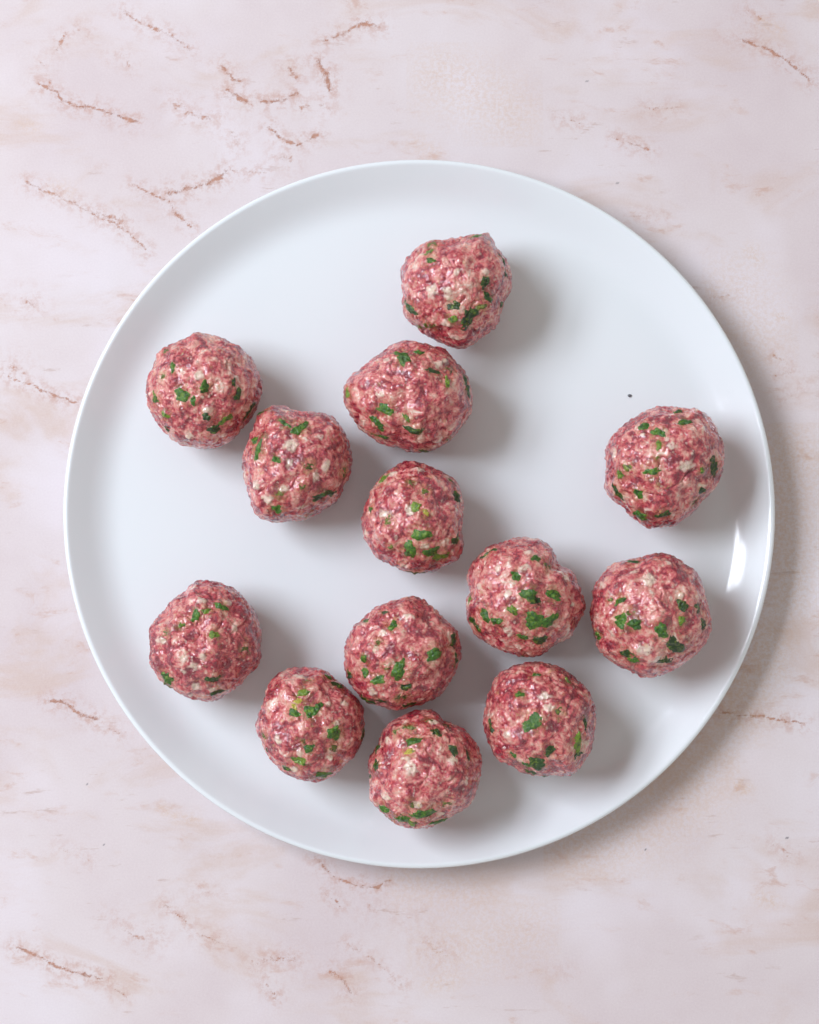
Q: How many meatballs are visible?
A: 13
